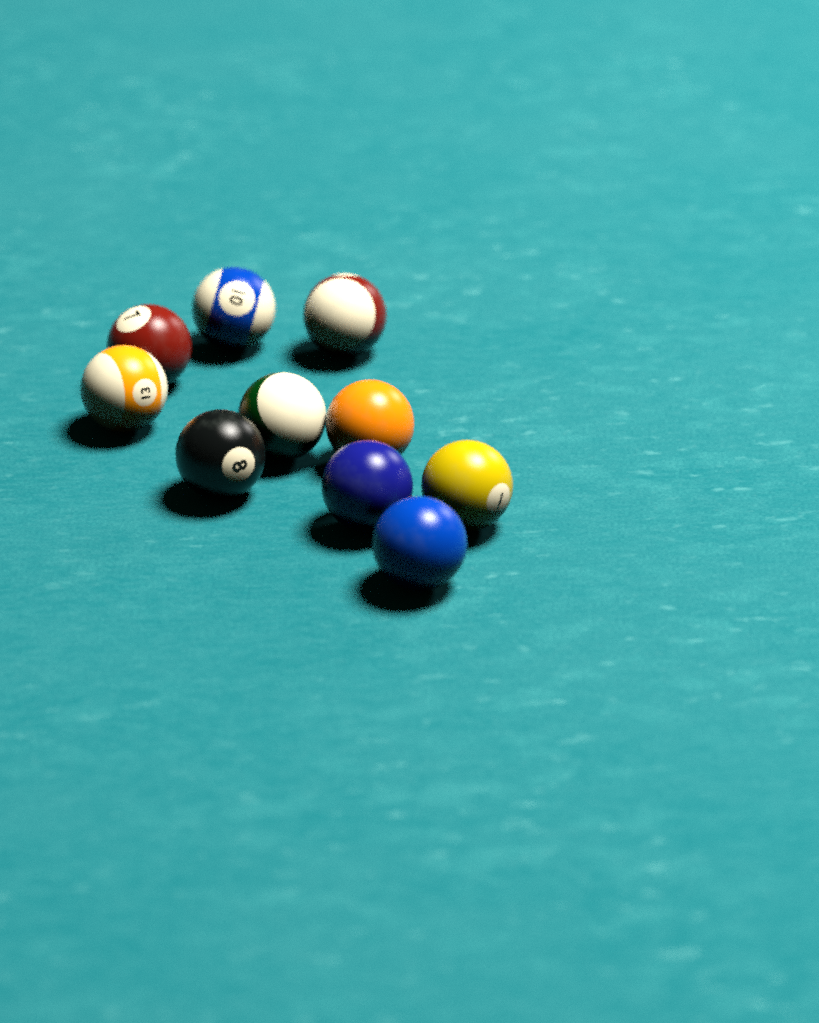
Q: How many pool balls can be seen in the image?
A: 10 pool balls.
